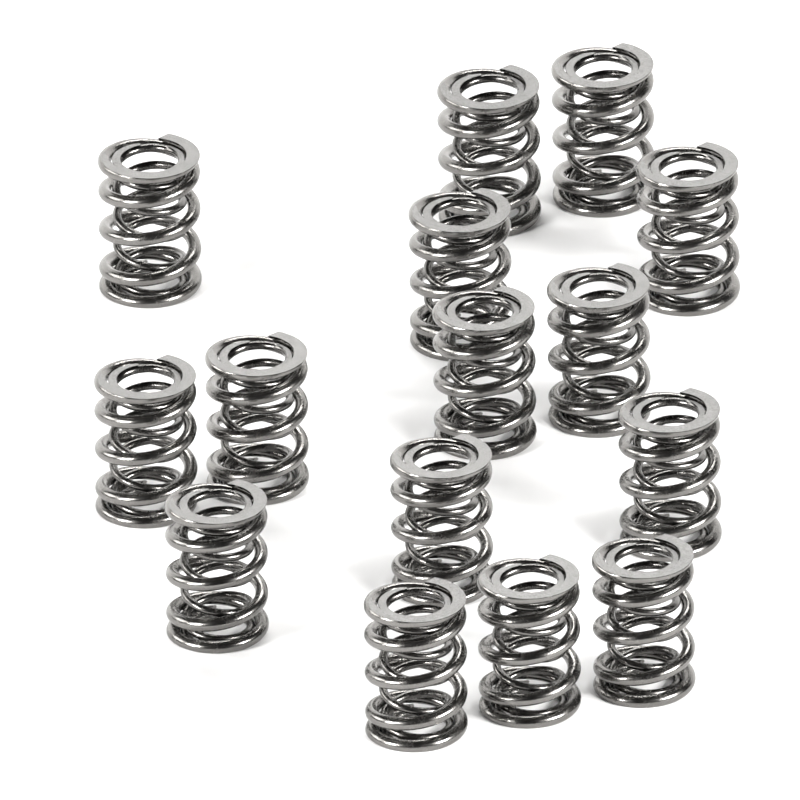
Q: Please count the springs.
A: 15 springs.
